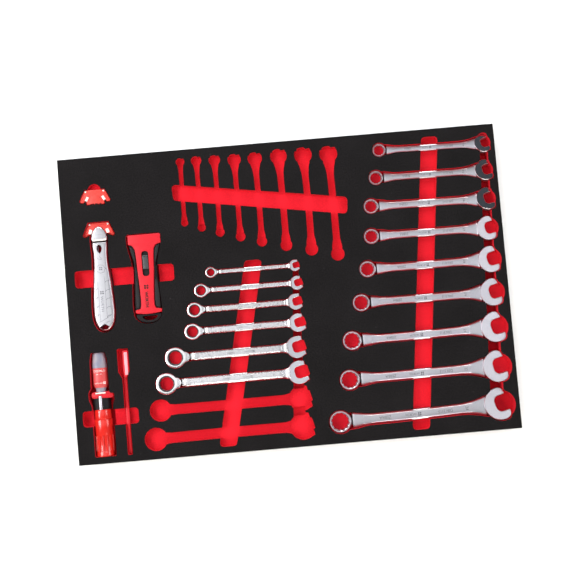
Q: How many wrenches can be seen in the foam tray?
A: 15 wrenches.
